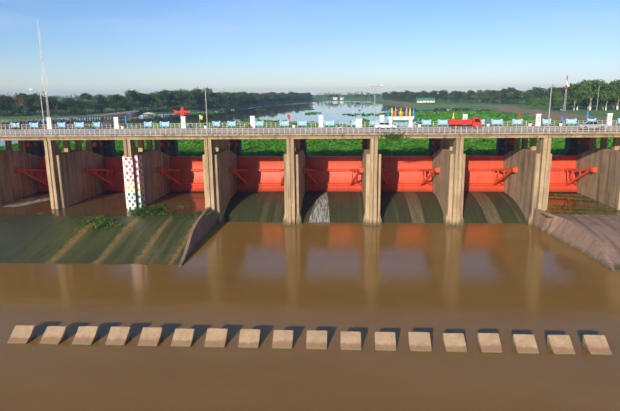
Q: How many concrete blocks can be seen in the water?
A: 18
